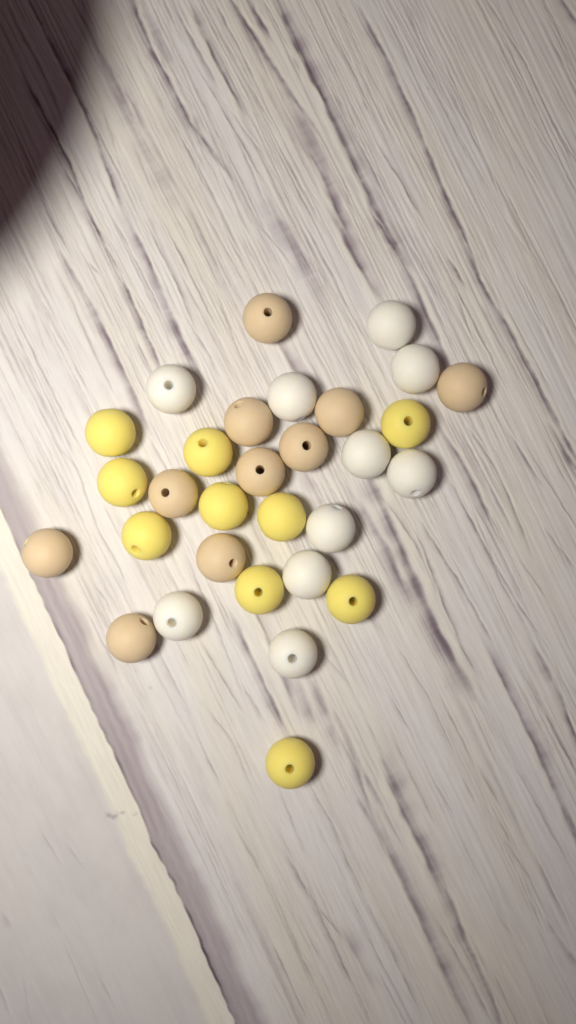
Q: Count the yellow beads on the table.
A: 10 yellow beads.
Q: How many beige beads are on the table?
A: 10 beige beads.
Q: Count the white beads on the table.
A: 10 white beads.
